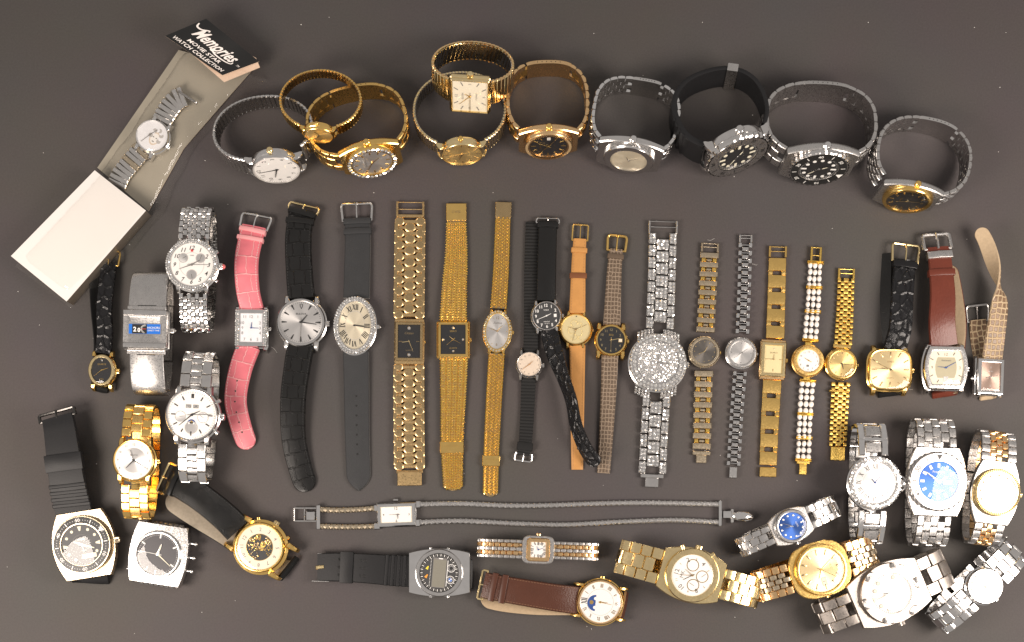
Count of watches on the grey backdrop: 50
